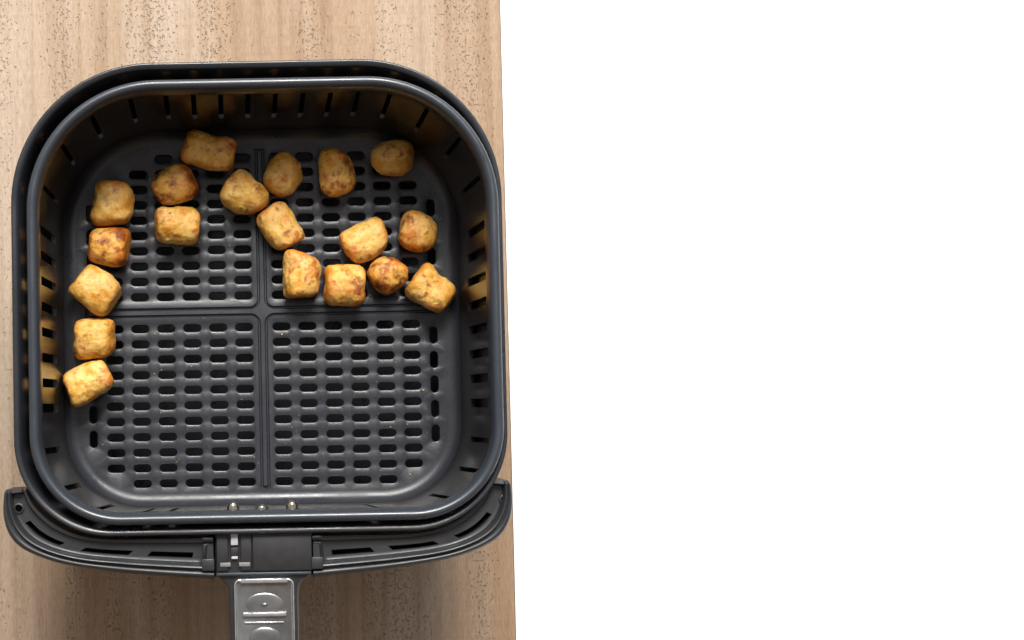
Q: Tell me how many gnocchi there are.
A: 19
